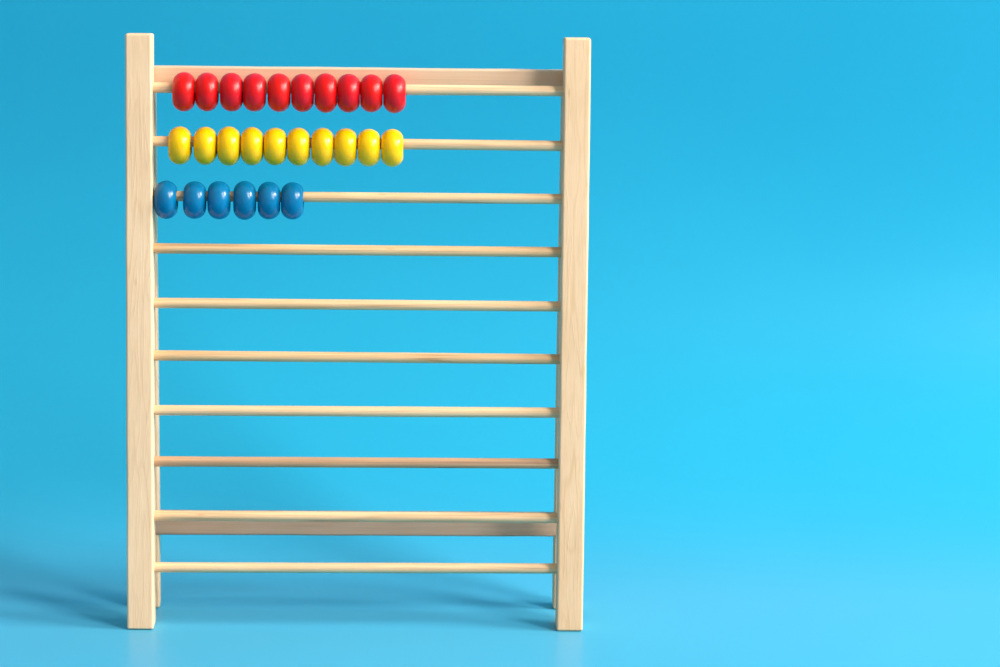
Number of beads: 26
